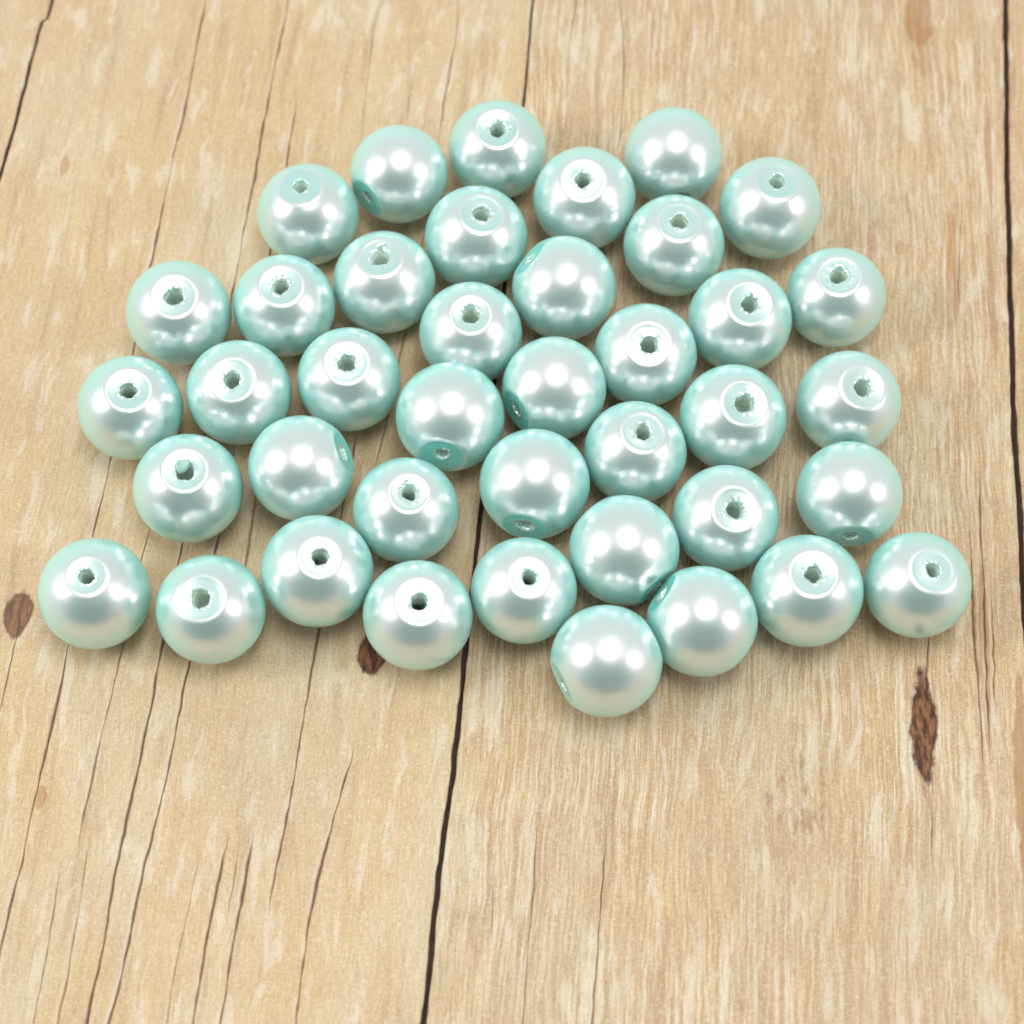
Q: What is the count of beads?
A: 40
